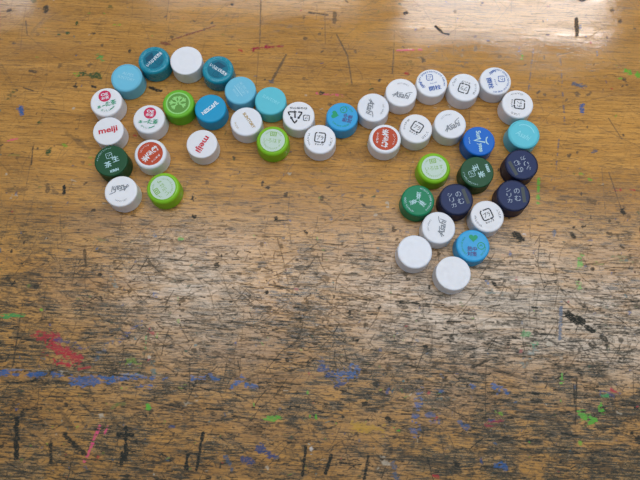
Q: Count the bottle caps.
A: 43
